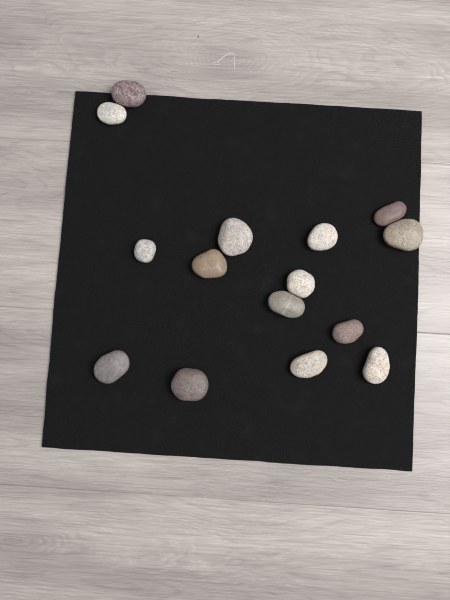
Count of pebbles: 15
